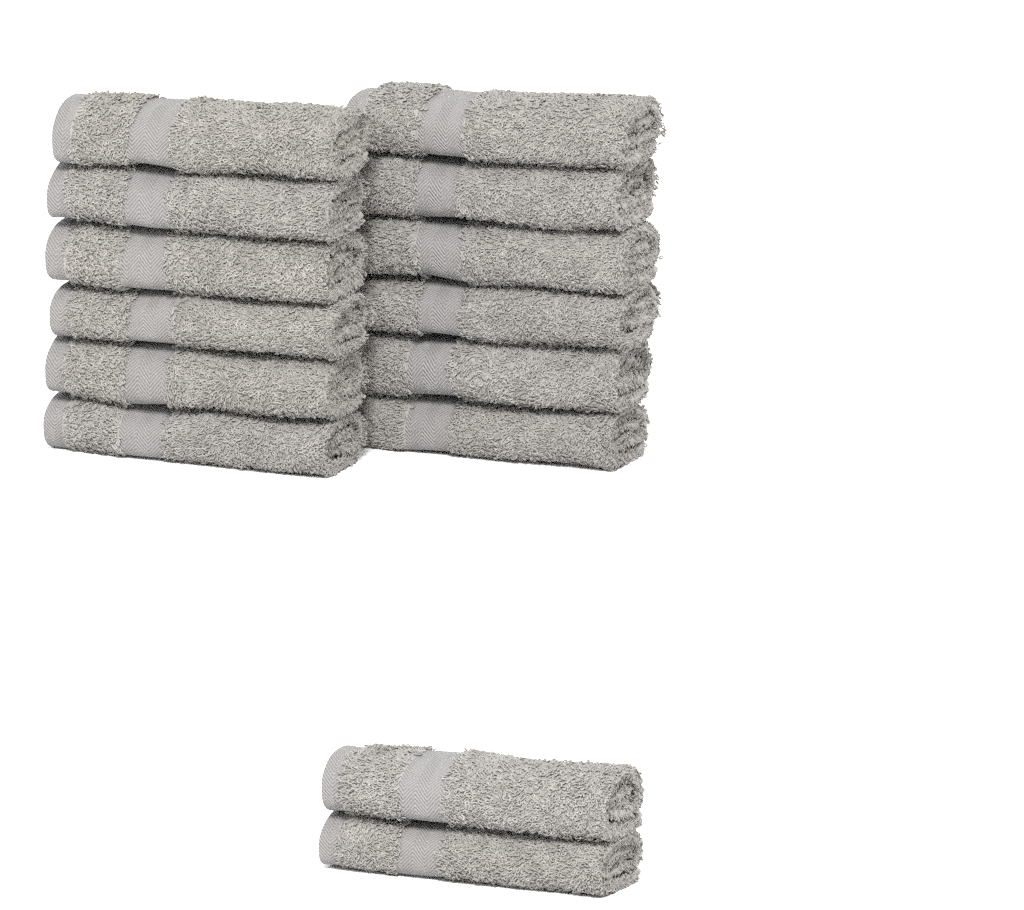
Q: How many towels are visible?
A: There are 14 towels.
